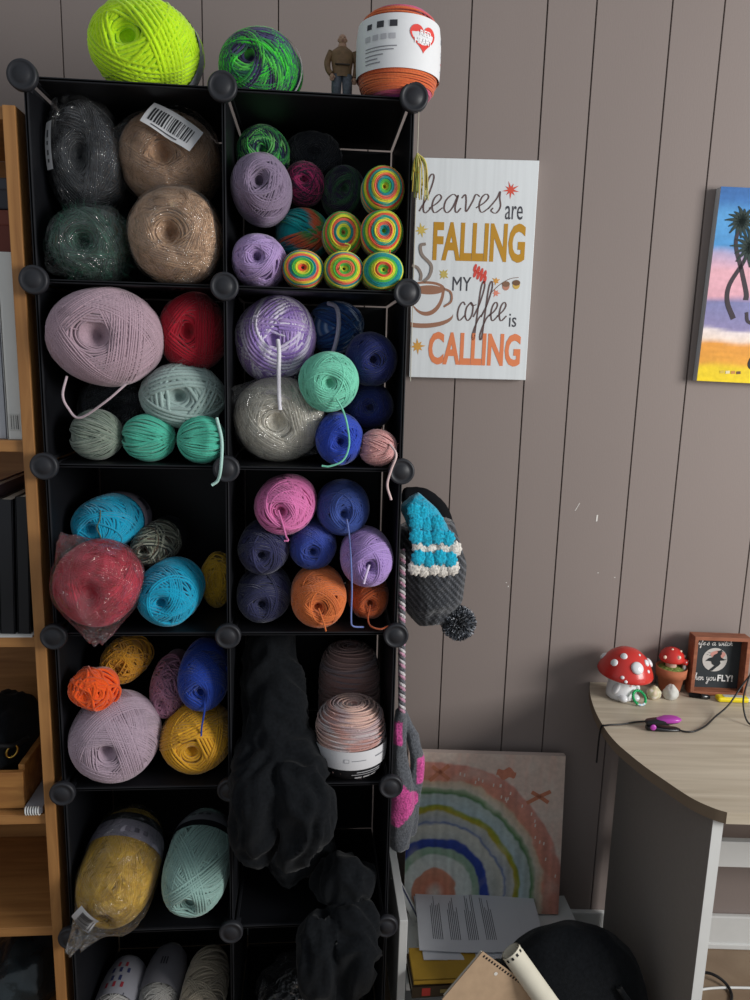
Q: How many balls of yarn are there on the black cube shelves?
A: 61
